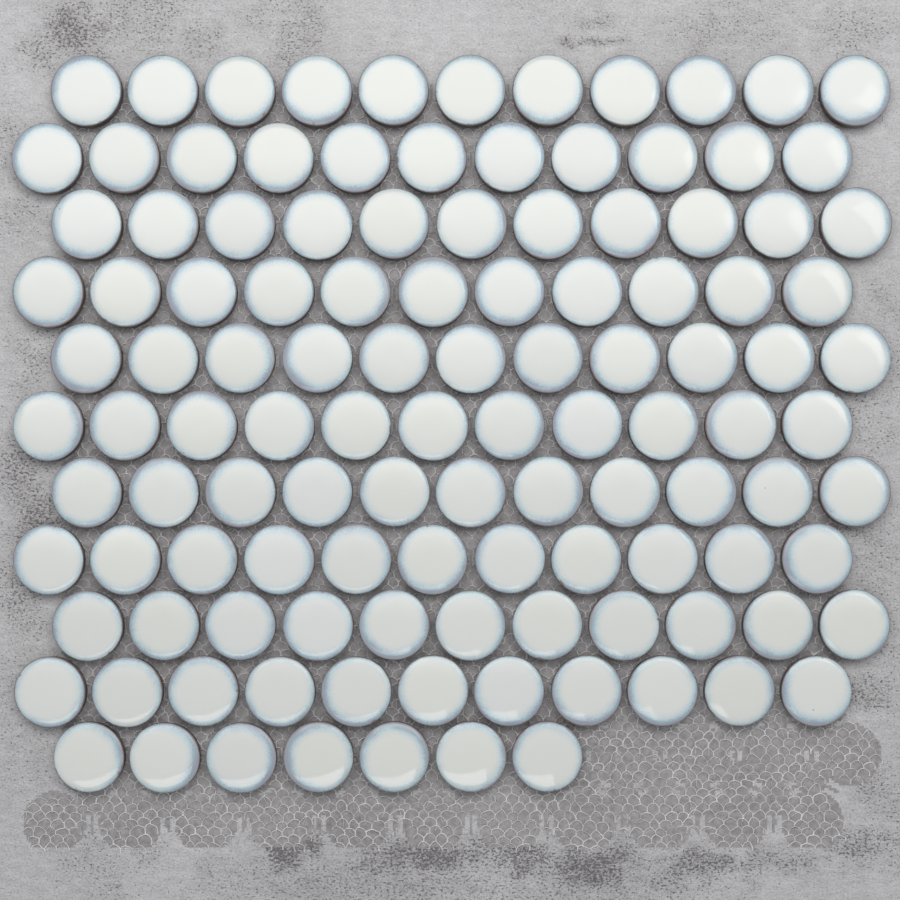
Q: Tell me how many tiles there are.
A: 117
